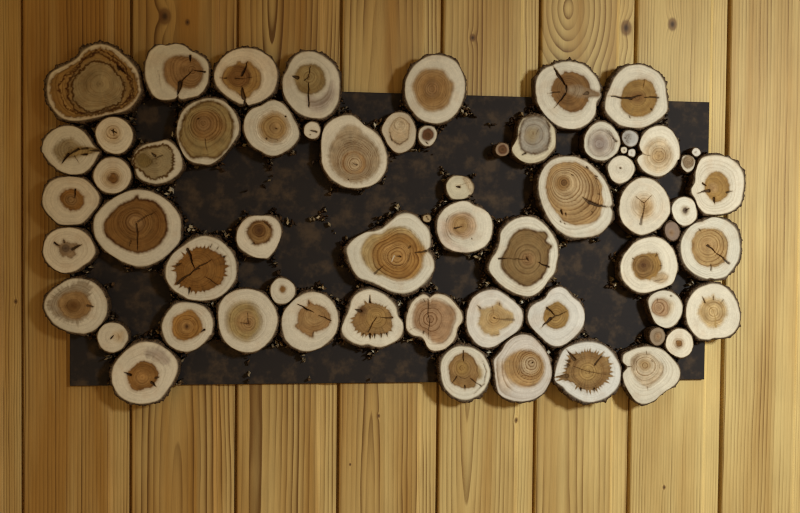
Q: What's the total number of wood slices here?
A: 63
